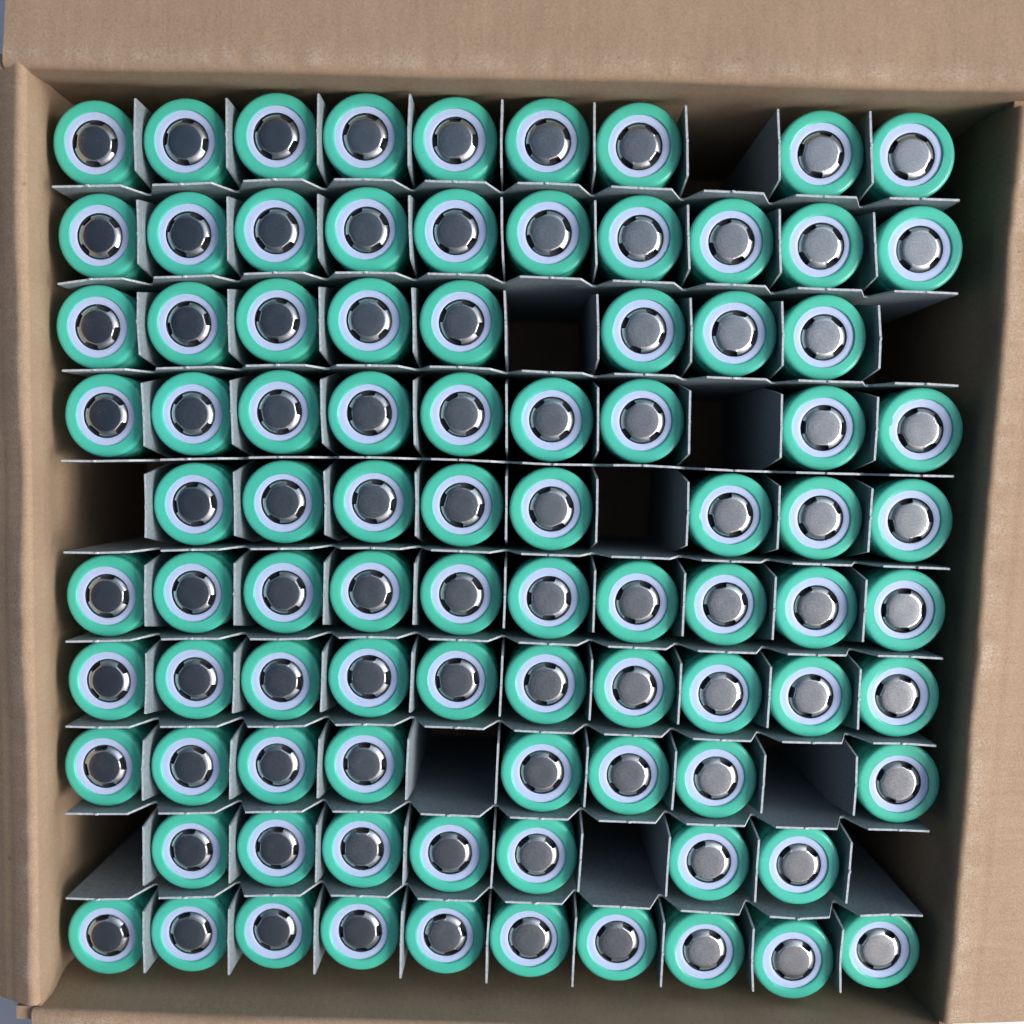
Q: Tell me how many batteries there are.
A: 89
